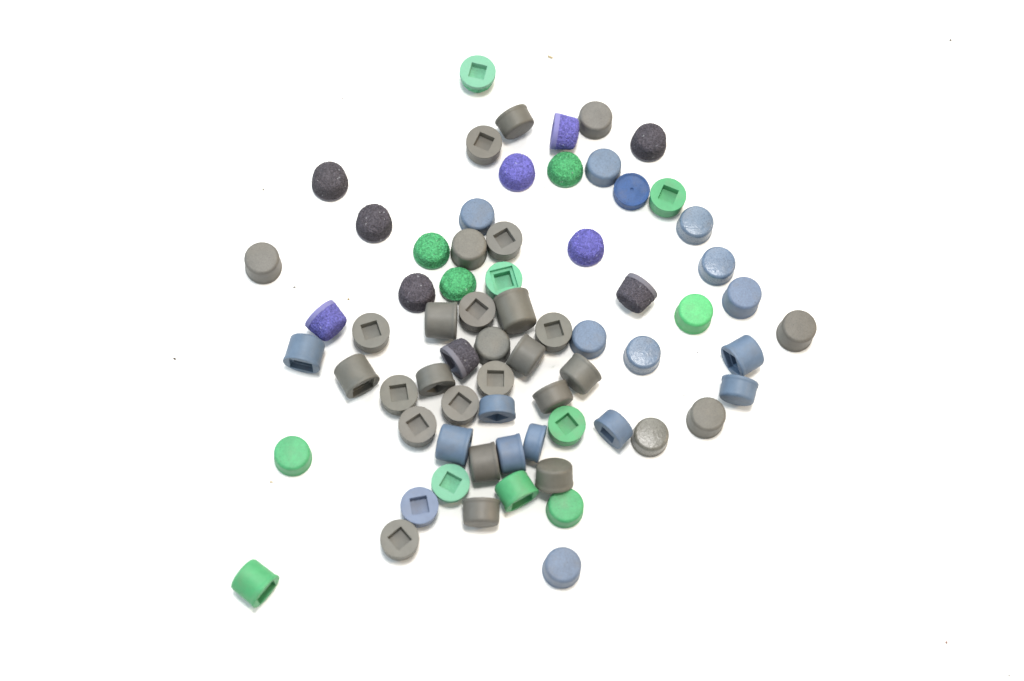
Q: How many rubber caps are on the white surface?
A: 69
